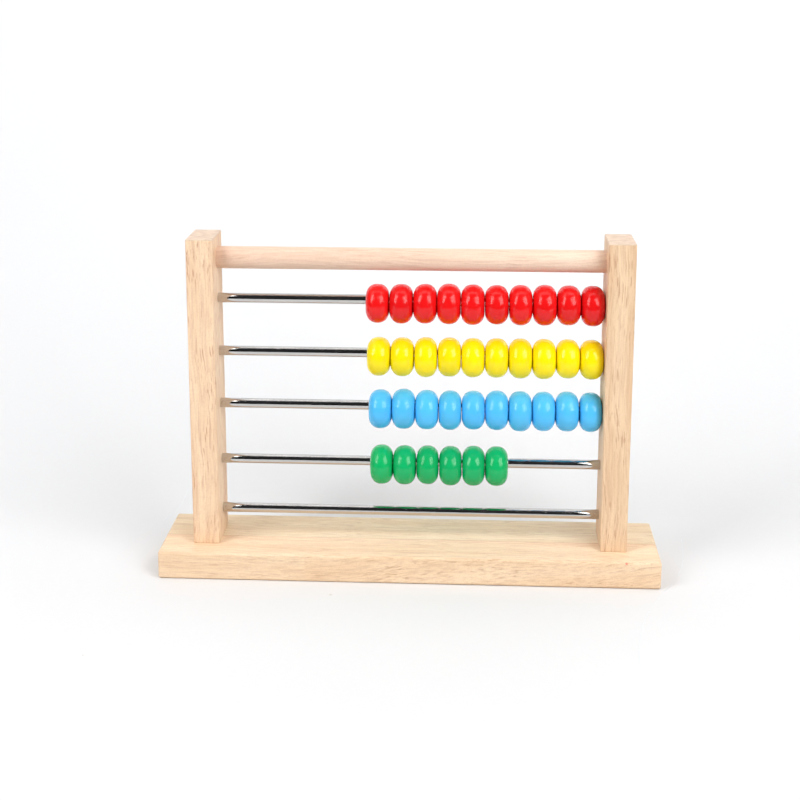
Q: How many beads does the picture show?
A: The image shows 36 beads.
